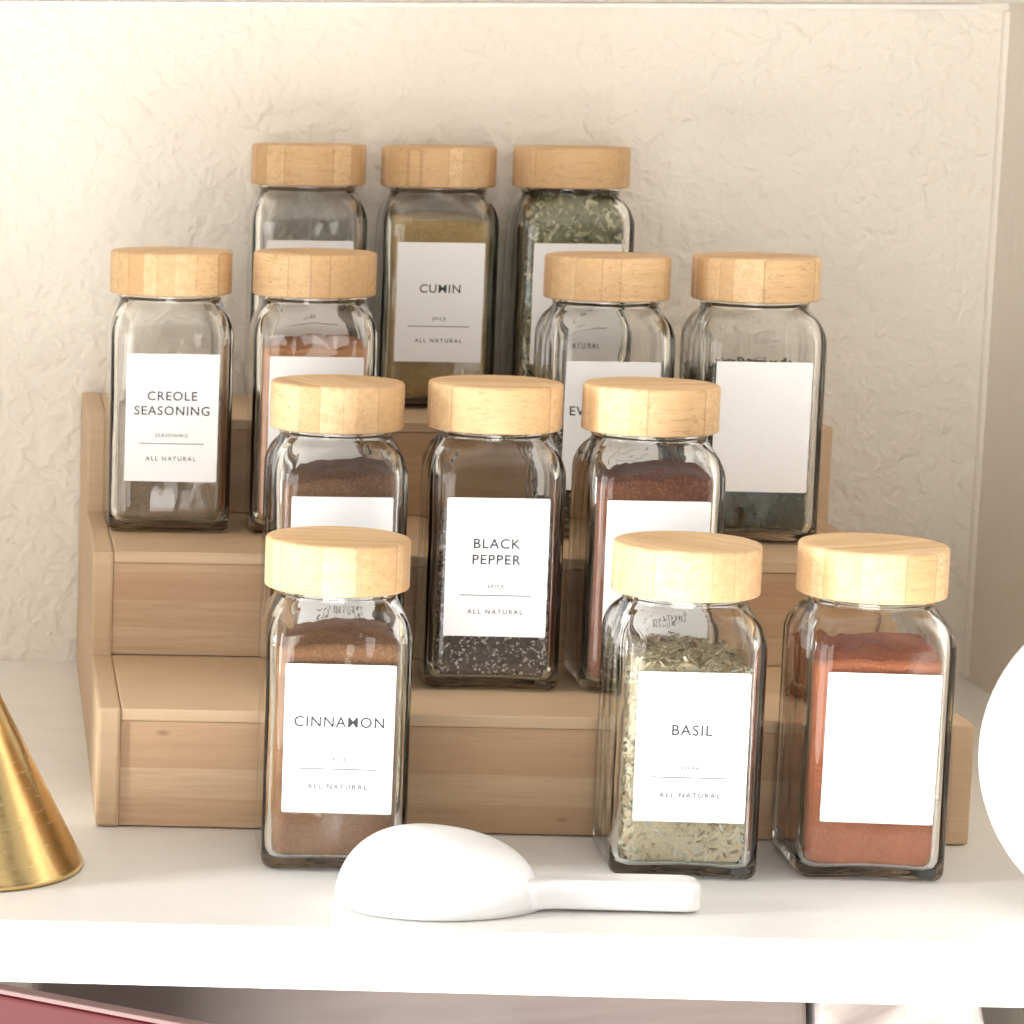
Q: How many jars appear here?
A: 13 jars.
